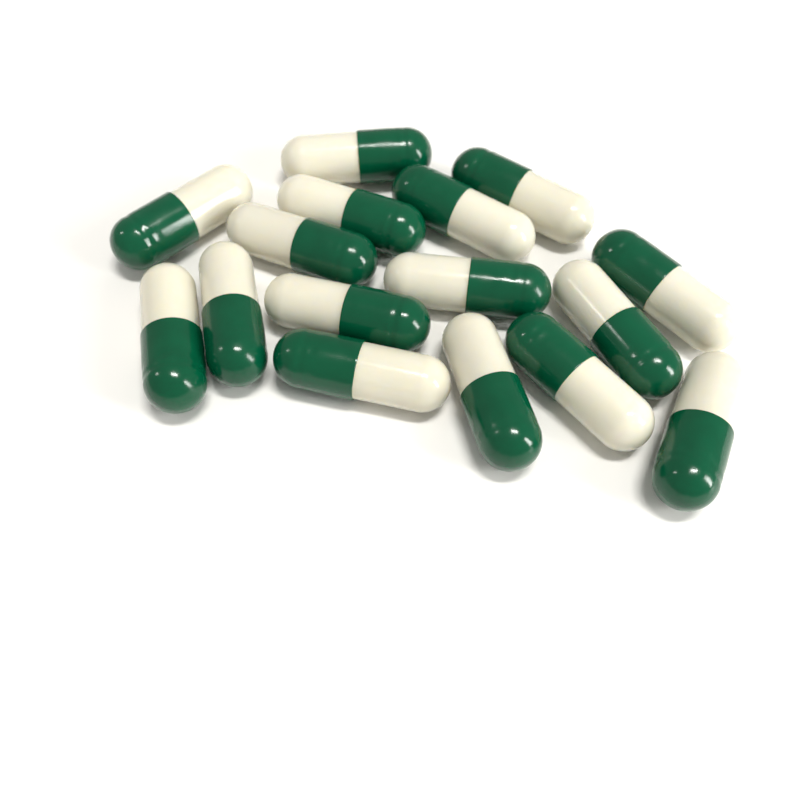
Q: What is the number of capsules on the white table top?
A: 16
